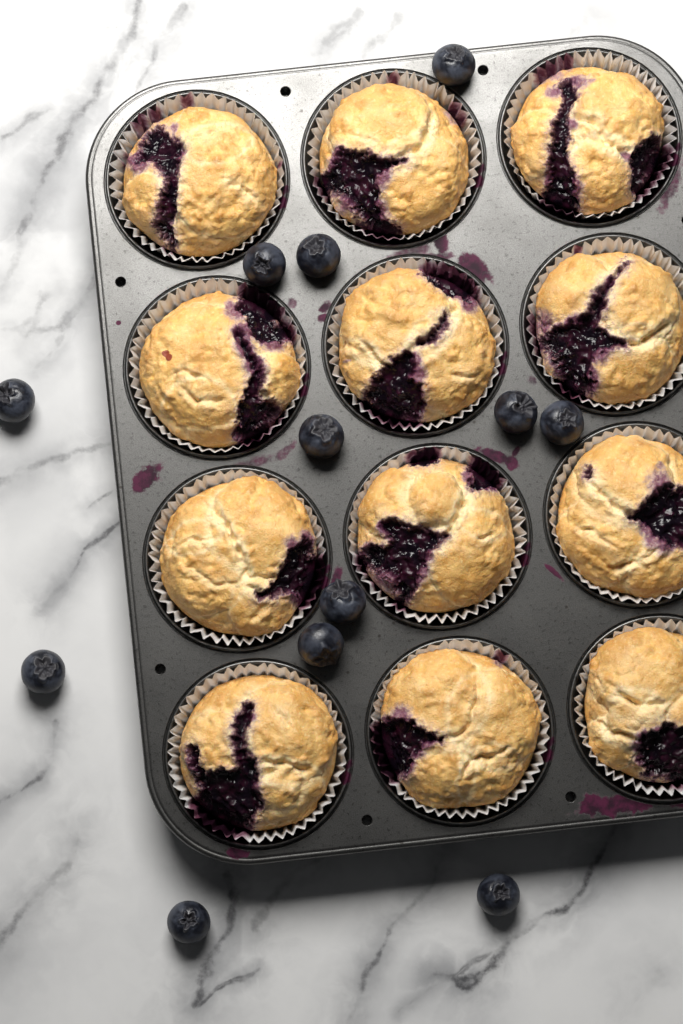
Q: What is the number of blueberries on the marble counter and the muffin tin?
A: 12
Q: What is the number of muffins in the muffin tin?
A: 12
